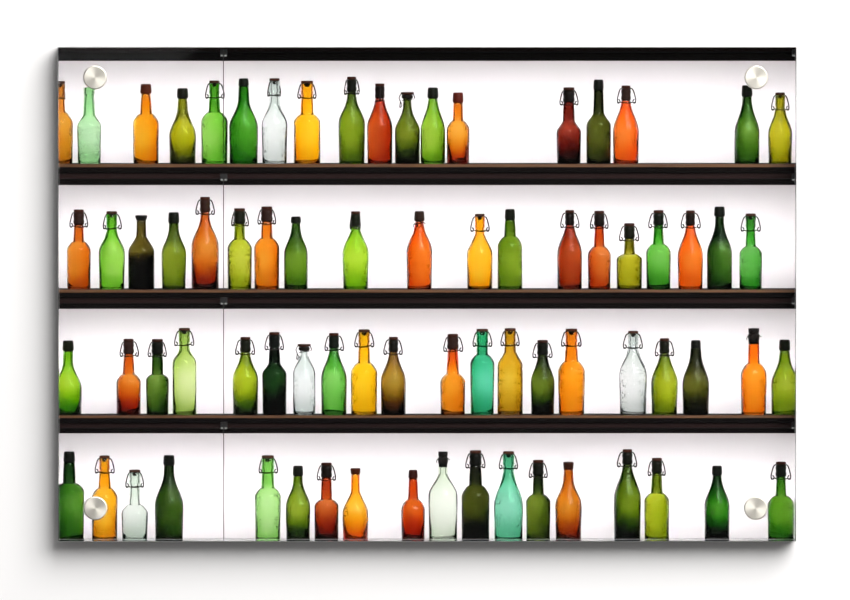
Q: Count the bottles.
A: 75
